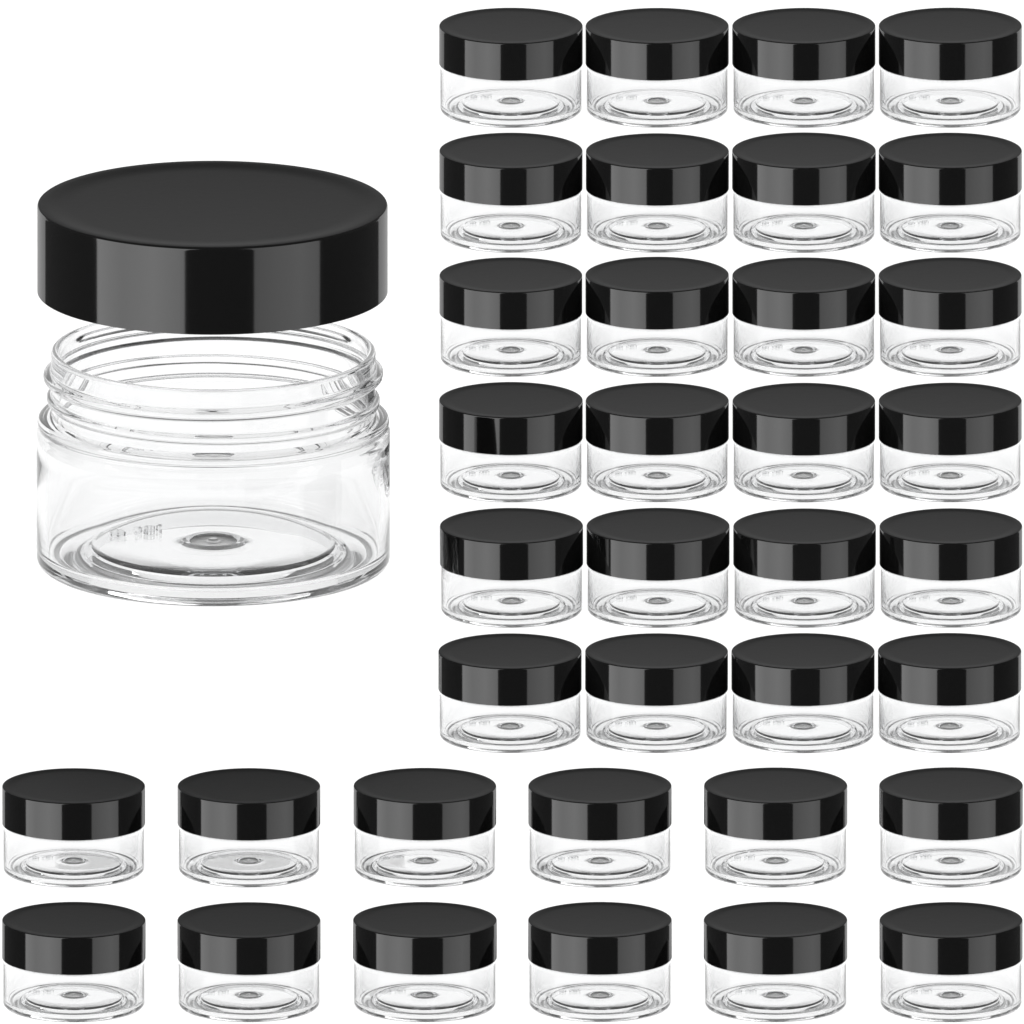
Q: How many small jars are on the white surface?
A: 36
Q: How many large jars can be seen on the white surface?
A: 1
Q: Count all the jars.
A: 37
